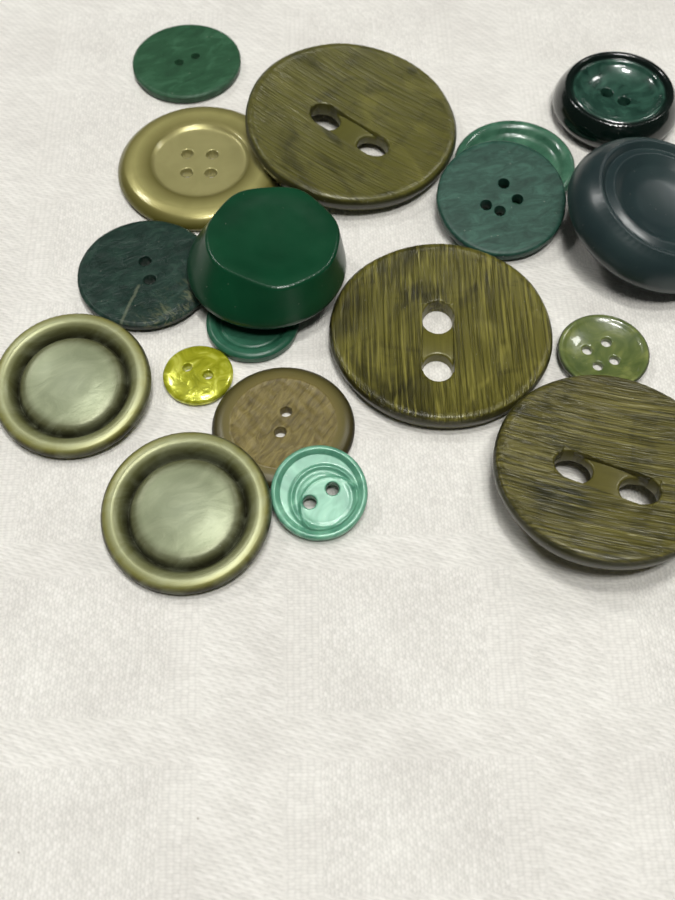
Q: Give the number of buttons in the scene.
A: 18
